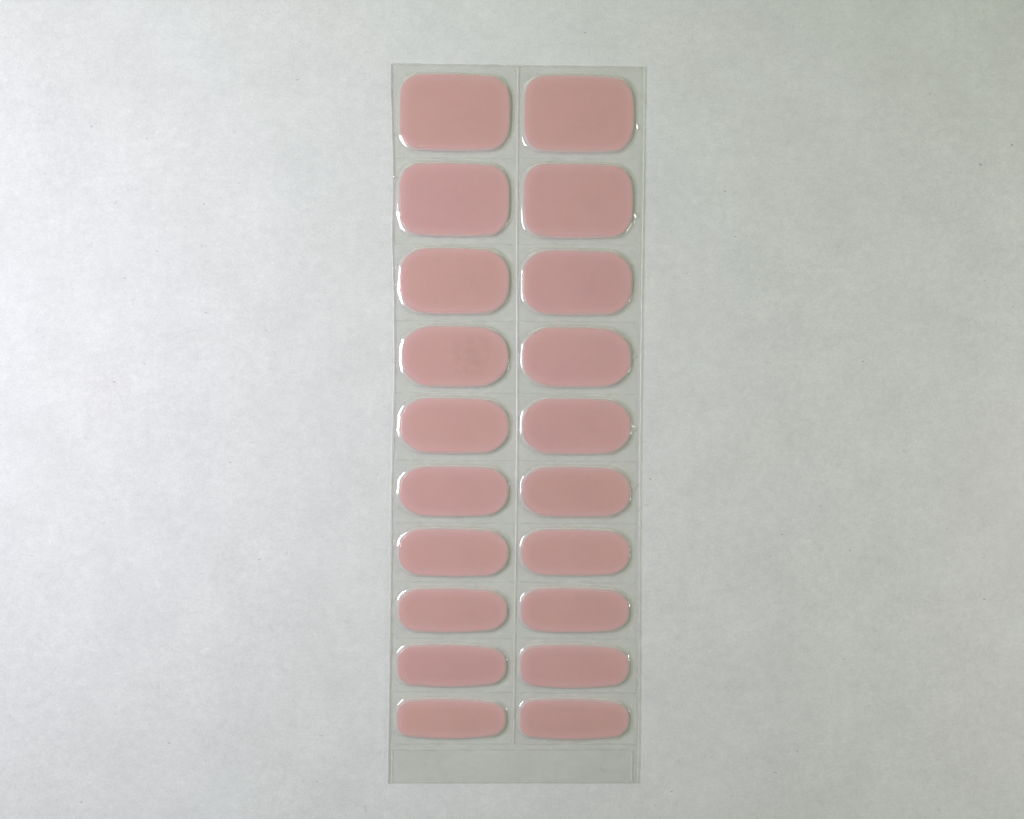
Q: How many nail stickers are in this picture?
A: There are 20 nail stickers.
